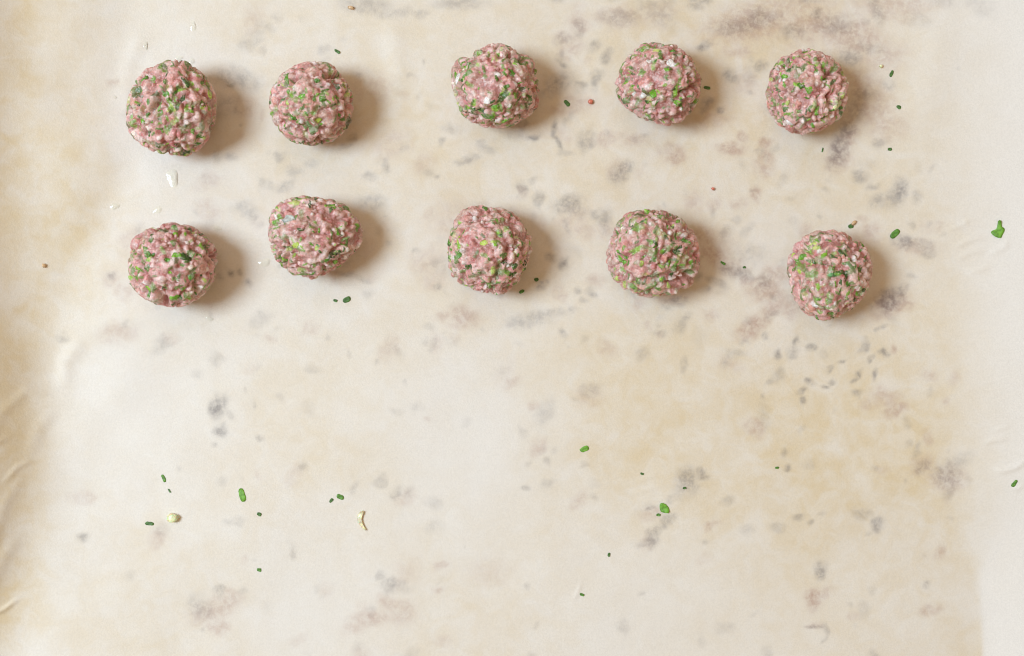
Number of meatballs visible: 10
